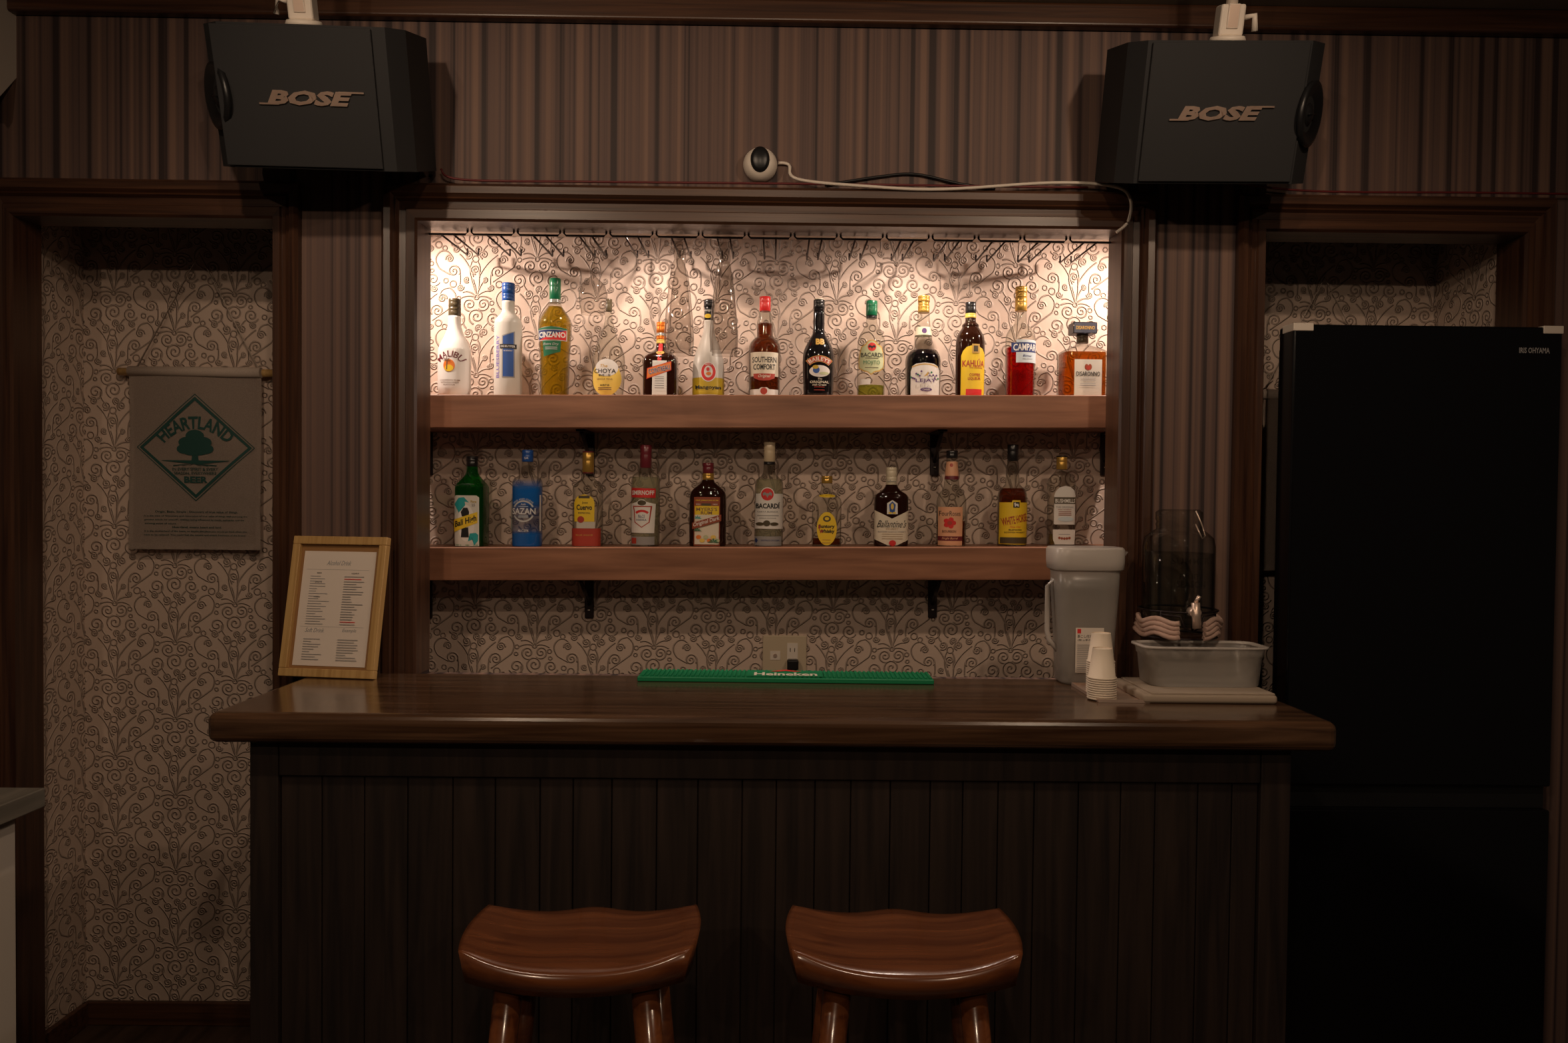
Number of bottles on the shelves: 24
